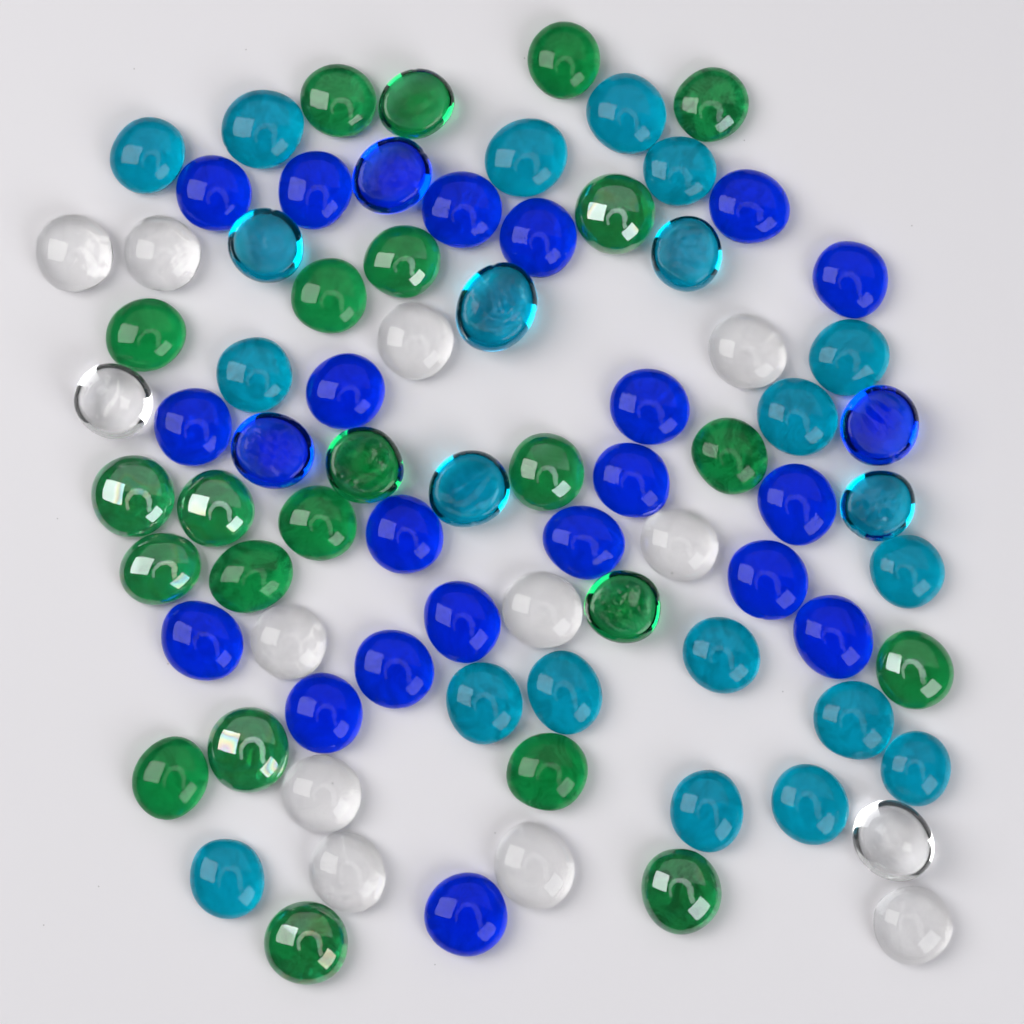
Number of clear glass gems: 13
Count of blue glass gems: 23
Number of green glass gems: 23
